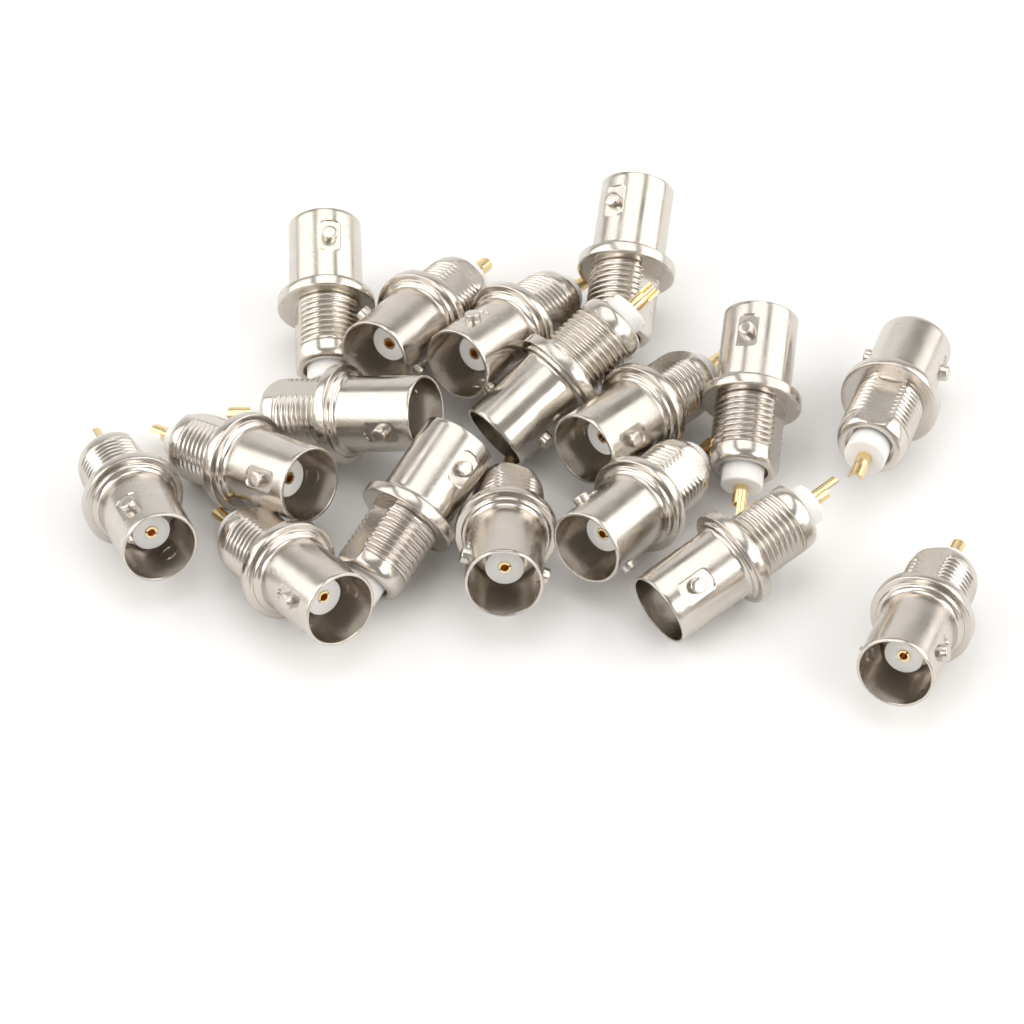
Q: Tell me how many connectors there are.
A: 17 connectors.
